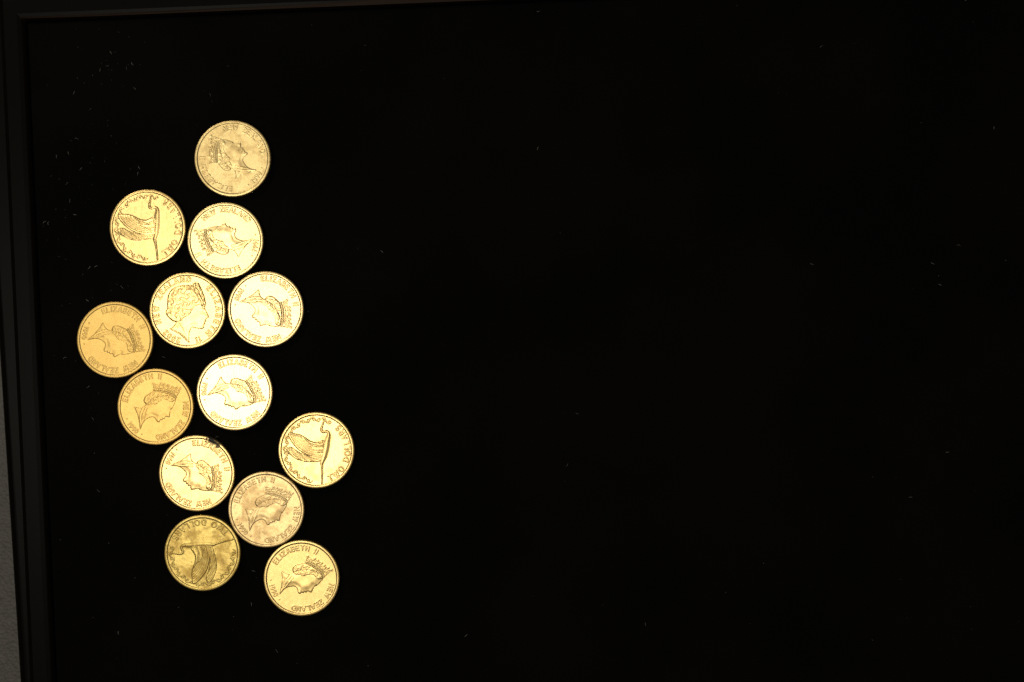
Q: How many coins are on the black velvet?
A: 13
